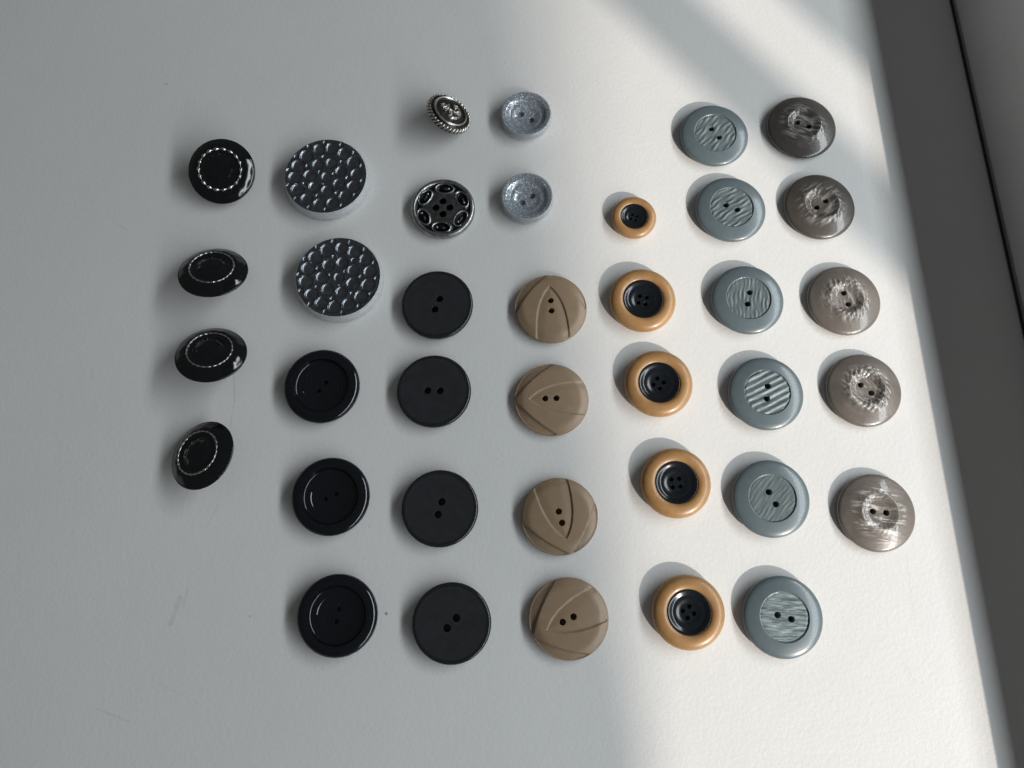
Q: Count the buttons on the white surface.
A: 37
